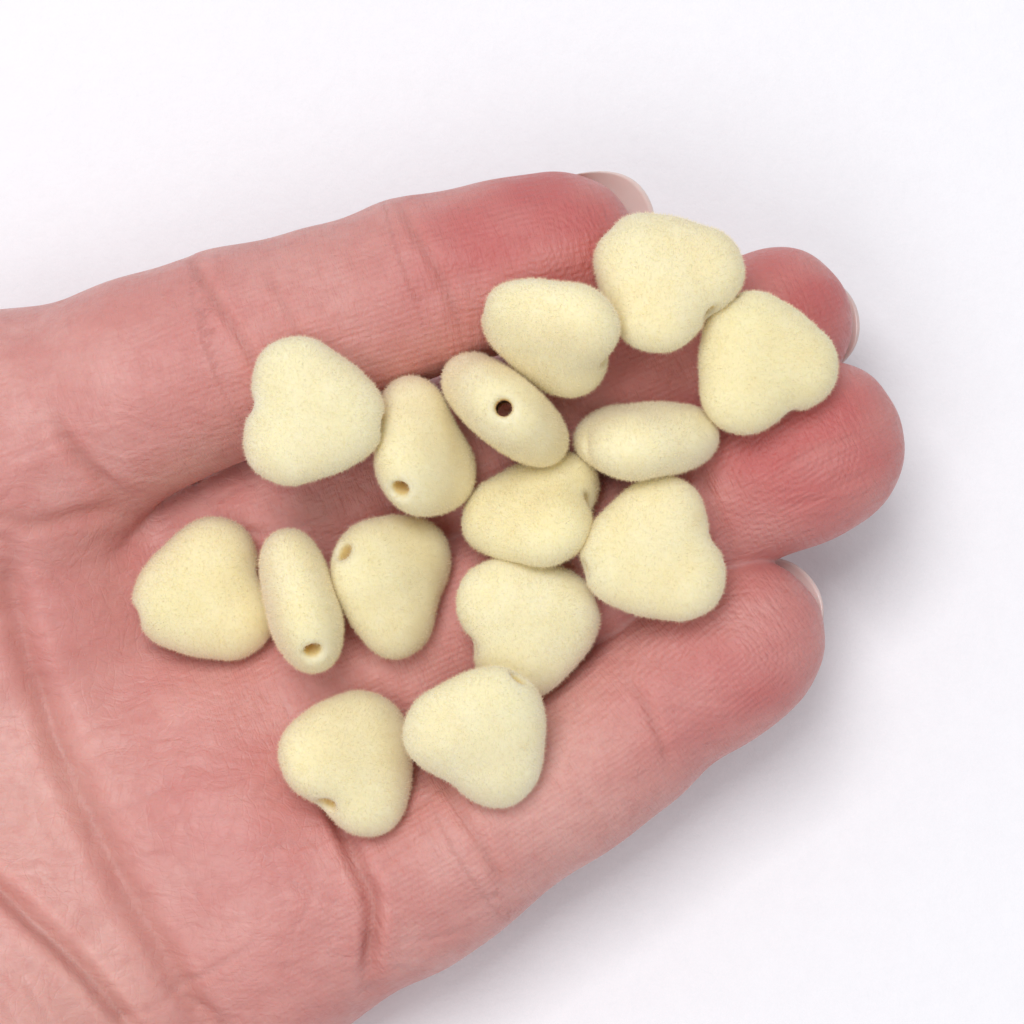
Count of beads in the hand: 15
